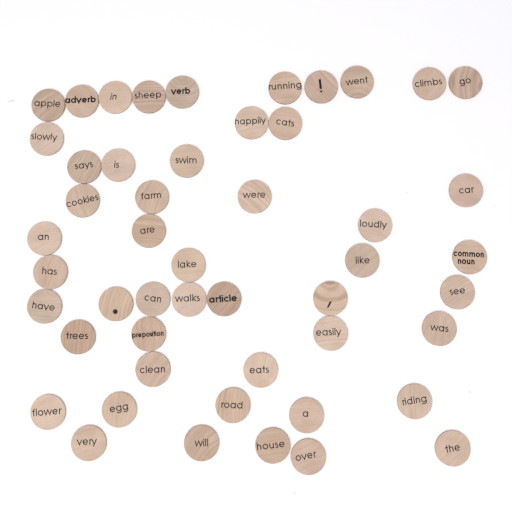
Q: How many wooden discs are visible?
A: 50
